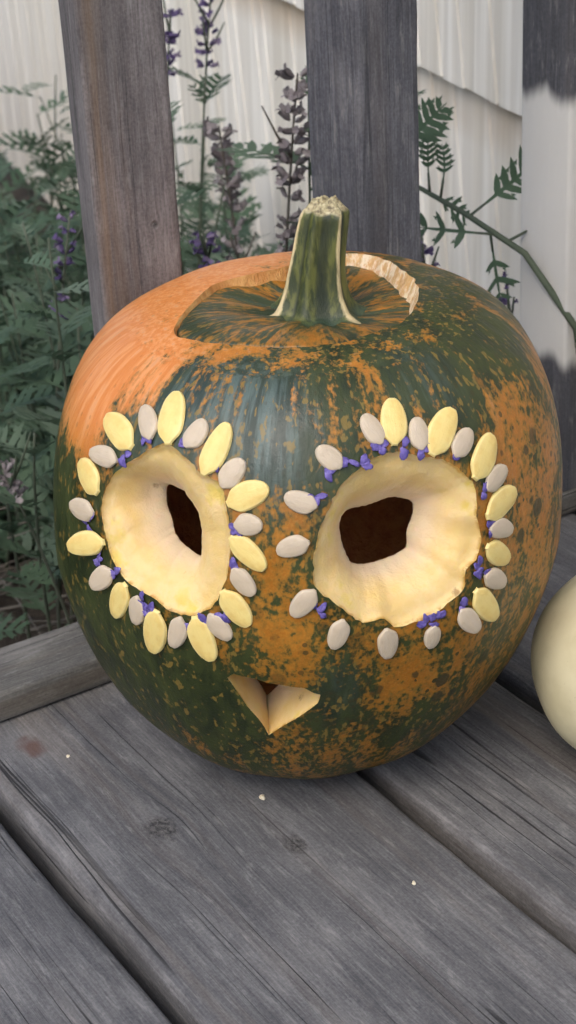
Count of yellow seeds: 17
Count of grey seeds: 25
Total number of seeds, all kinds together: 42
